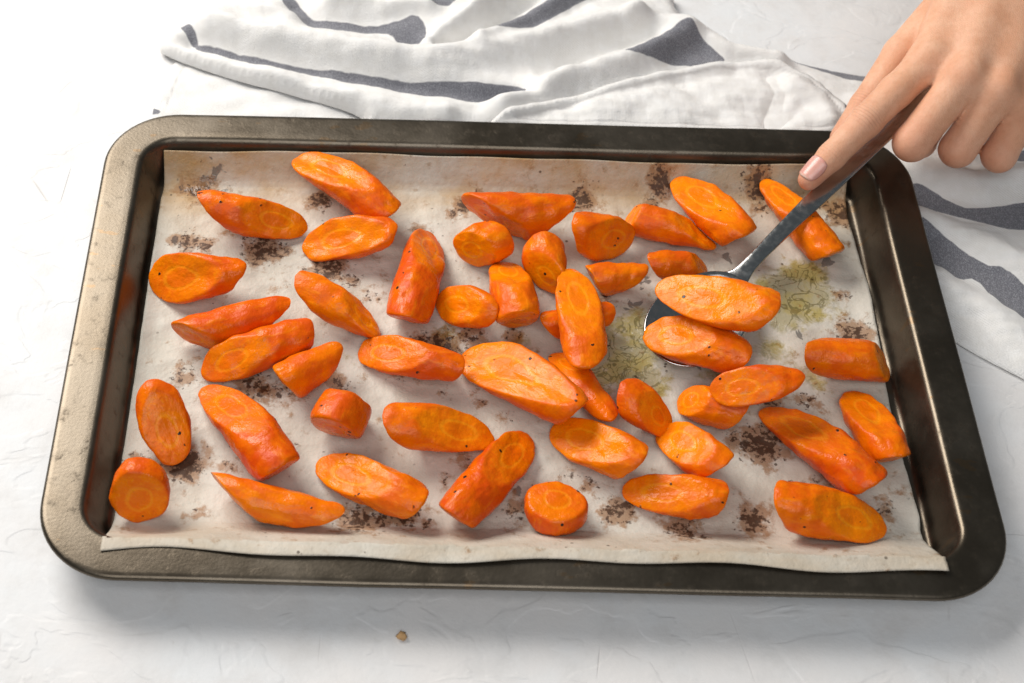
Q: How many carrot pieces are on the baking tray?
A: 46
